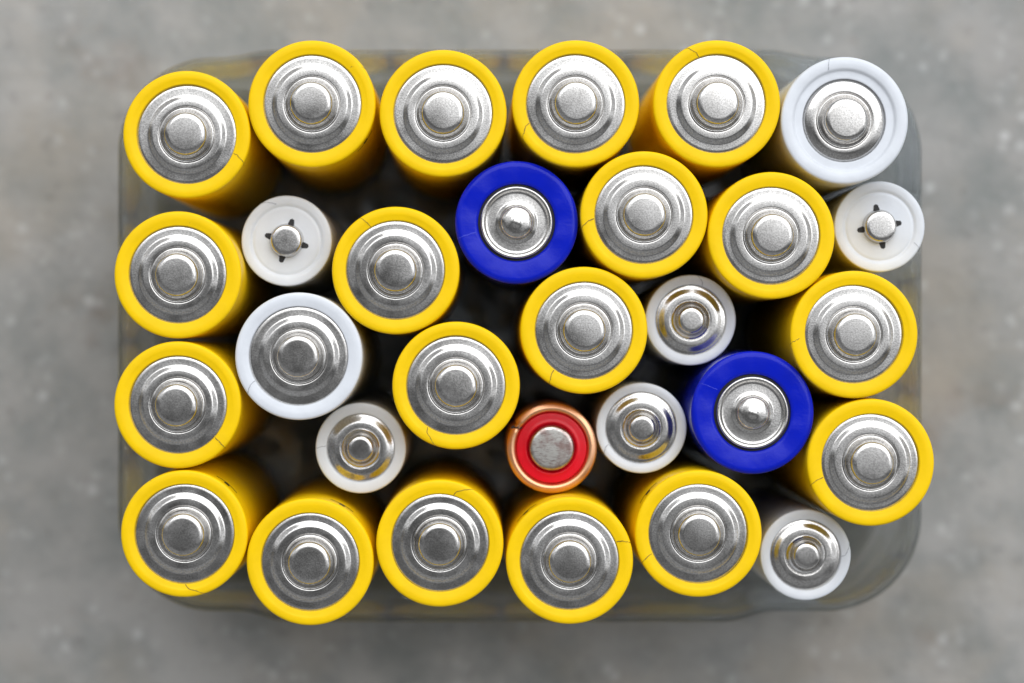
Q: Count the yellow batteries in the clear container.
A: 19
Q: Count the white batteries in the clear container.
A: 8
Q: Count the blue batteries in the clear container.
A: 2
